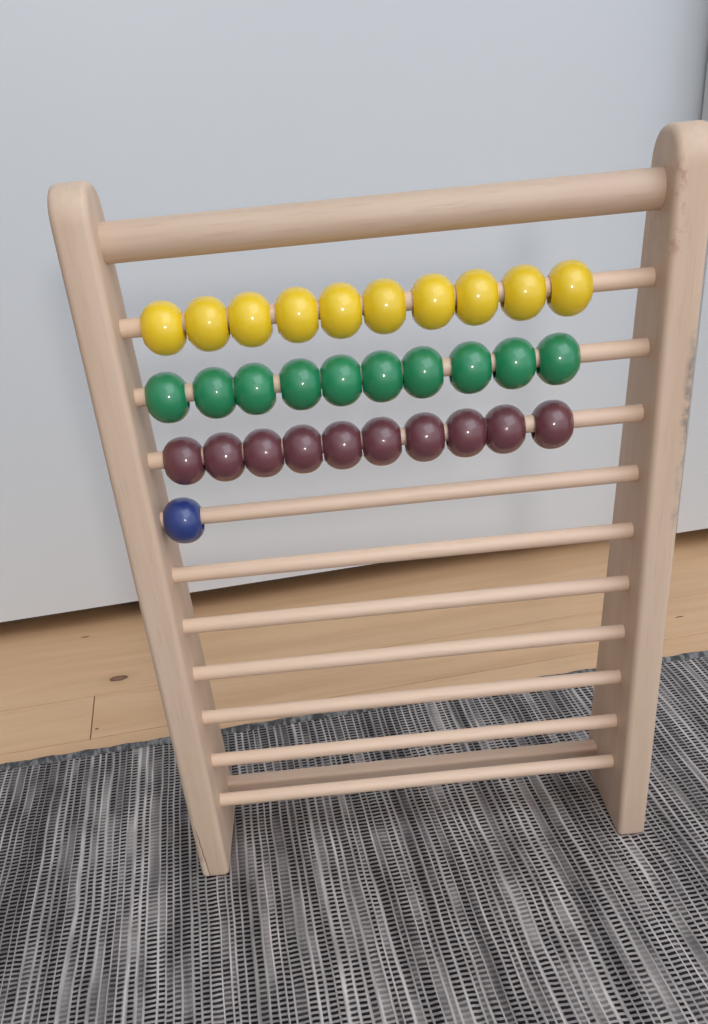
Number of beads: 31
